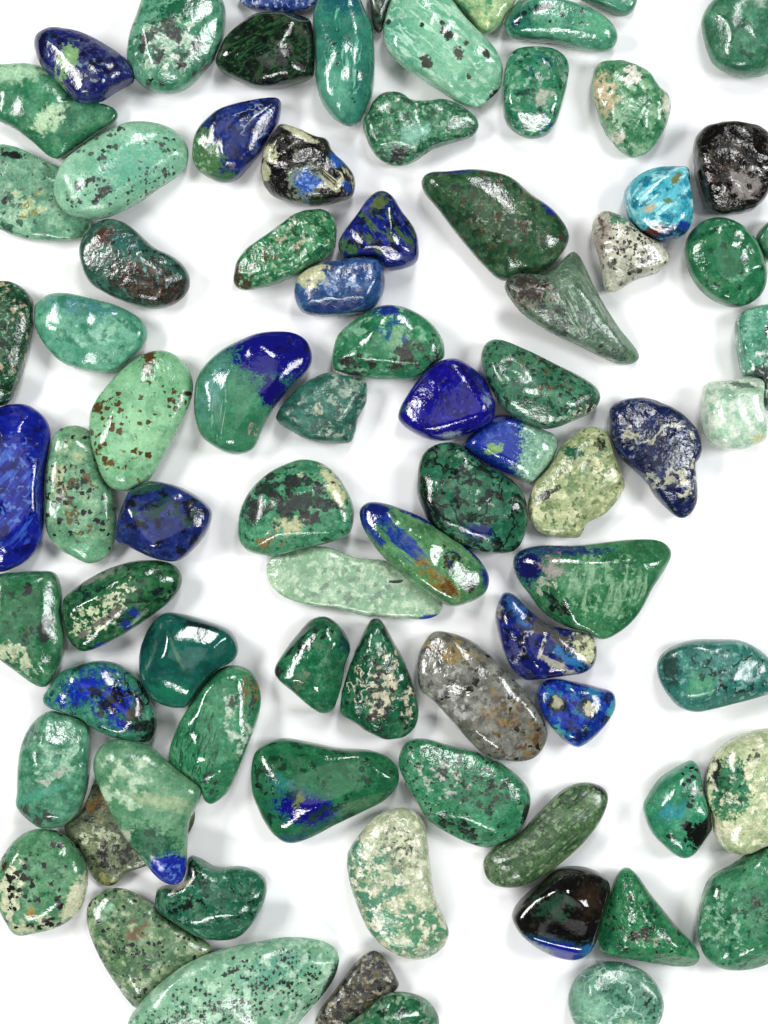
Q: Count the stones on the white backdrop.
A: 81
